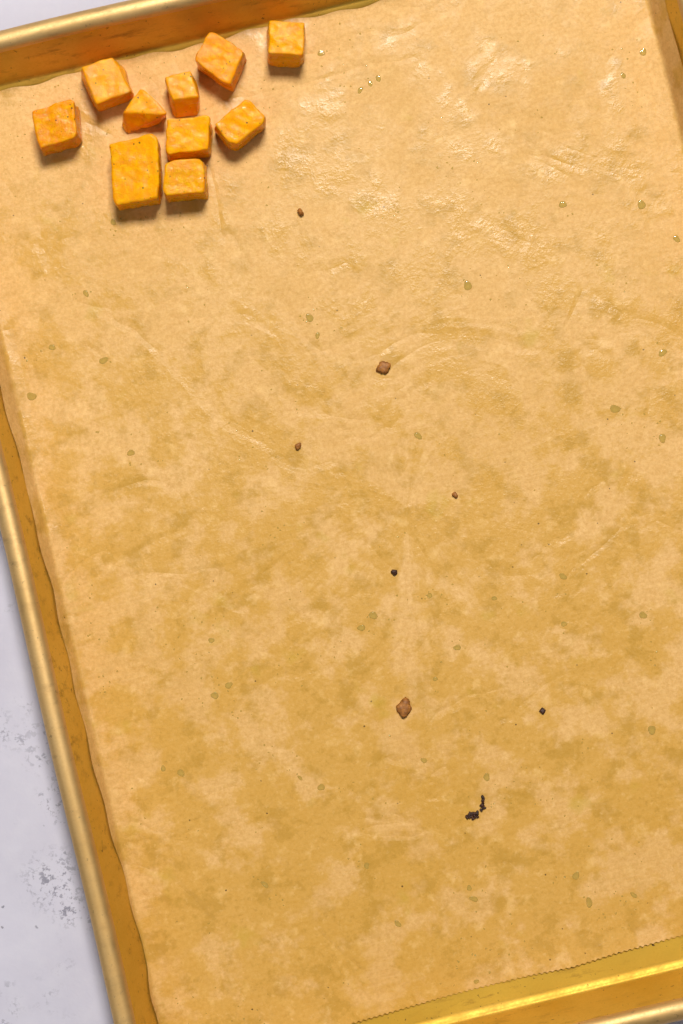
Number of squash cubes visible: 10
